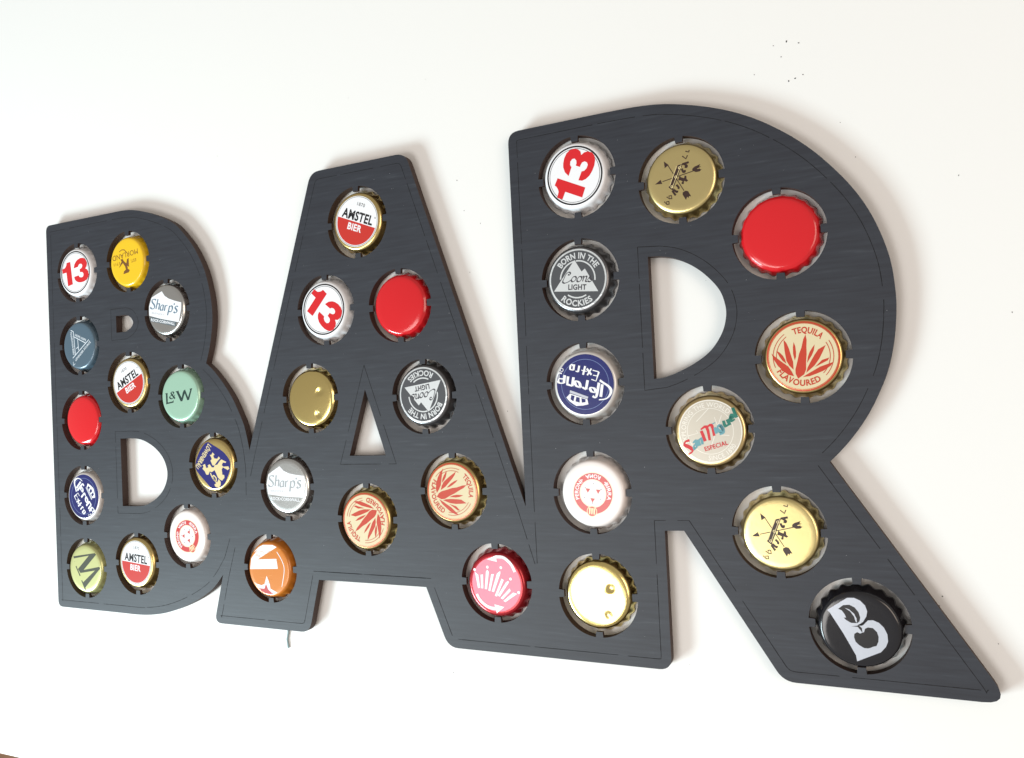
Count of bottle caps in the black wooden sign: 33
